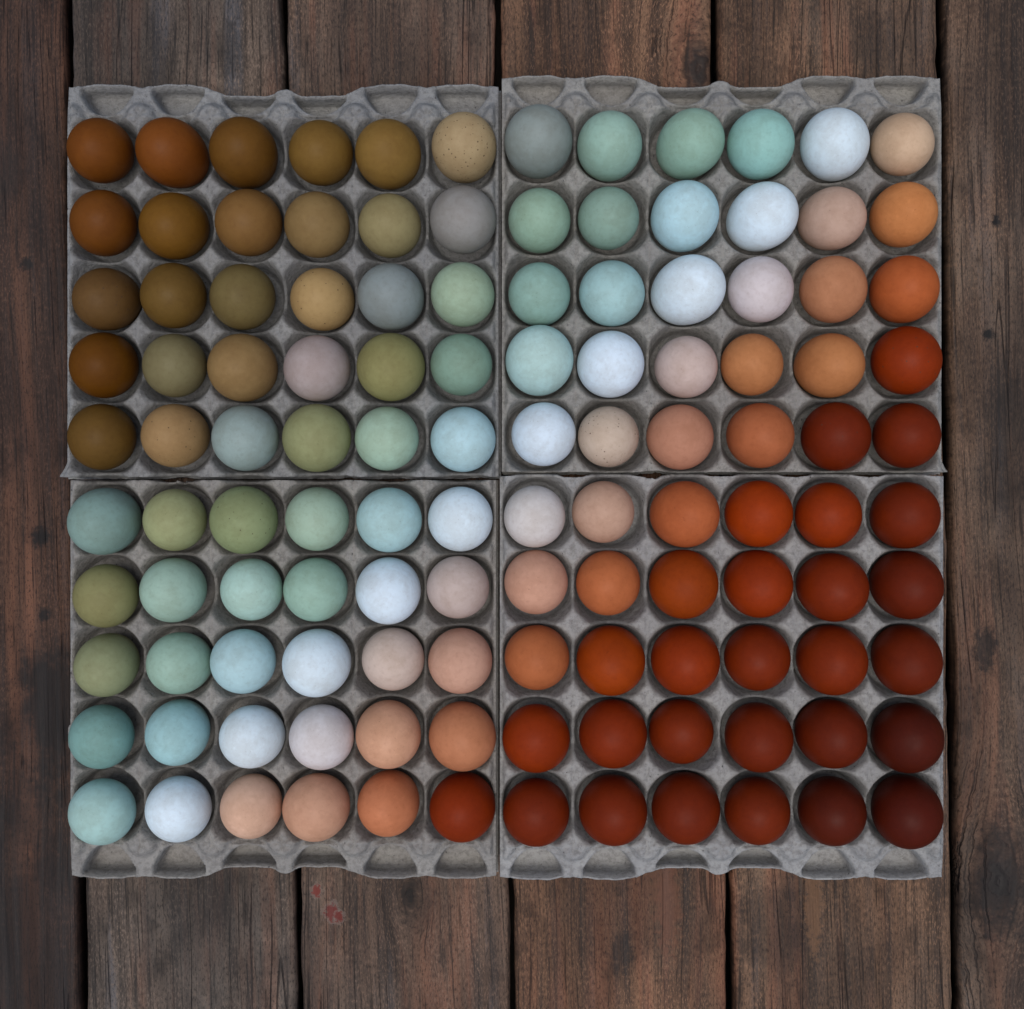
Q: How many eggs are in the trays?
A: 120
